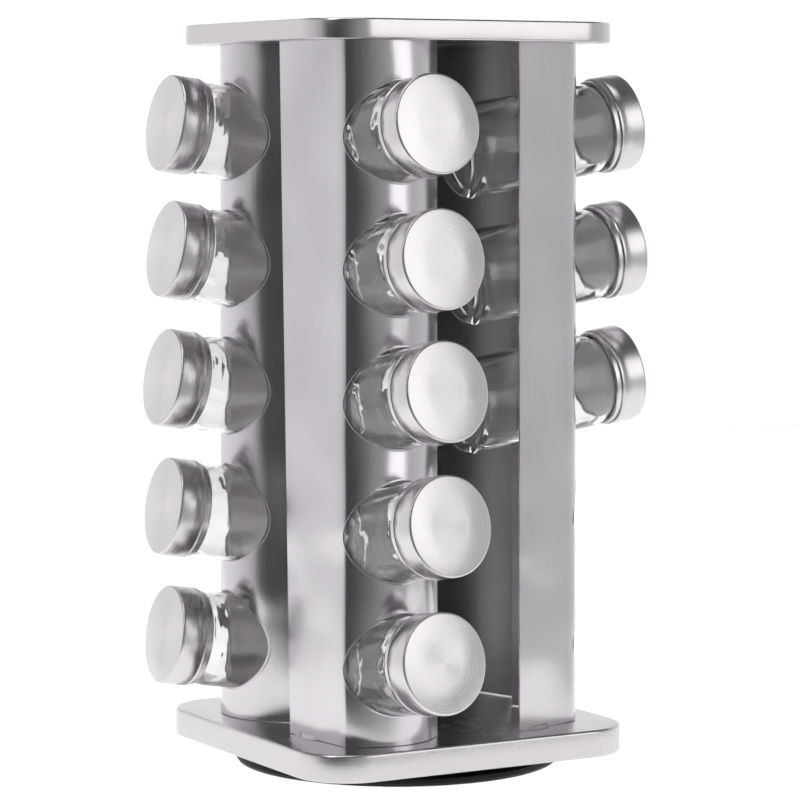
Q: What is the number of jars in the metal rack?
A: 13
